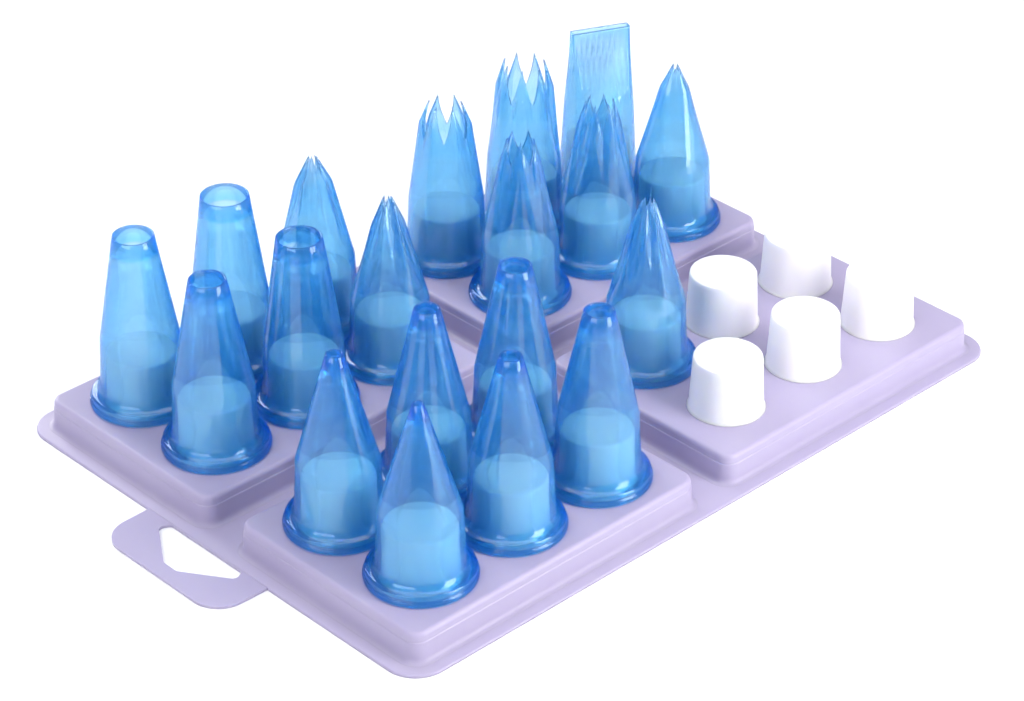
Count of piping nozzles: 19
